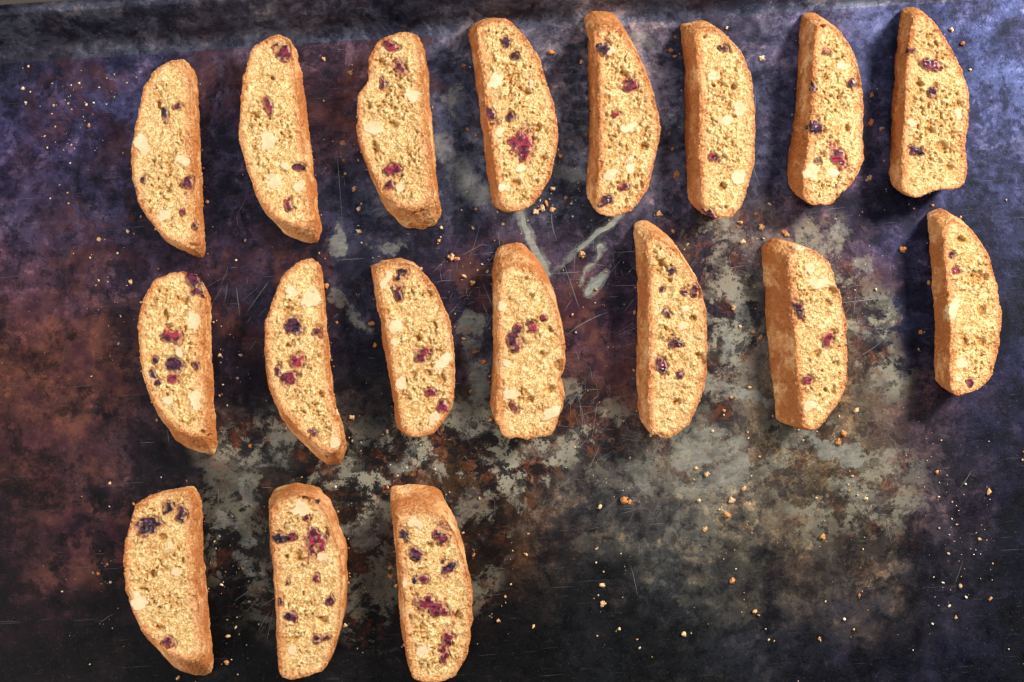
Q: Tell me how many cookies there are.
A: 18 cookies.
